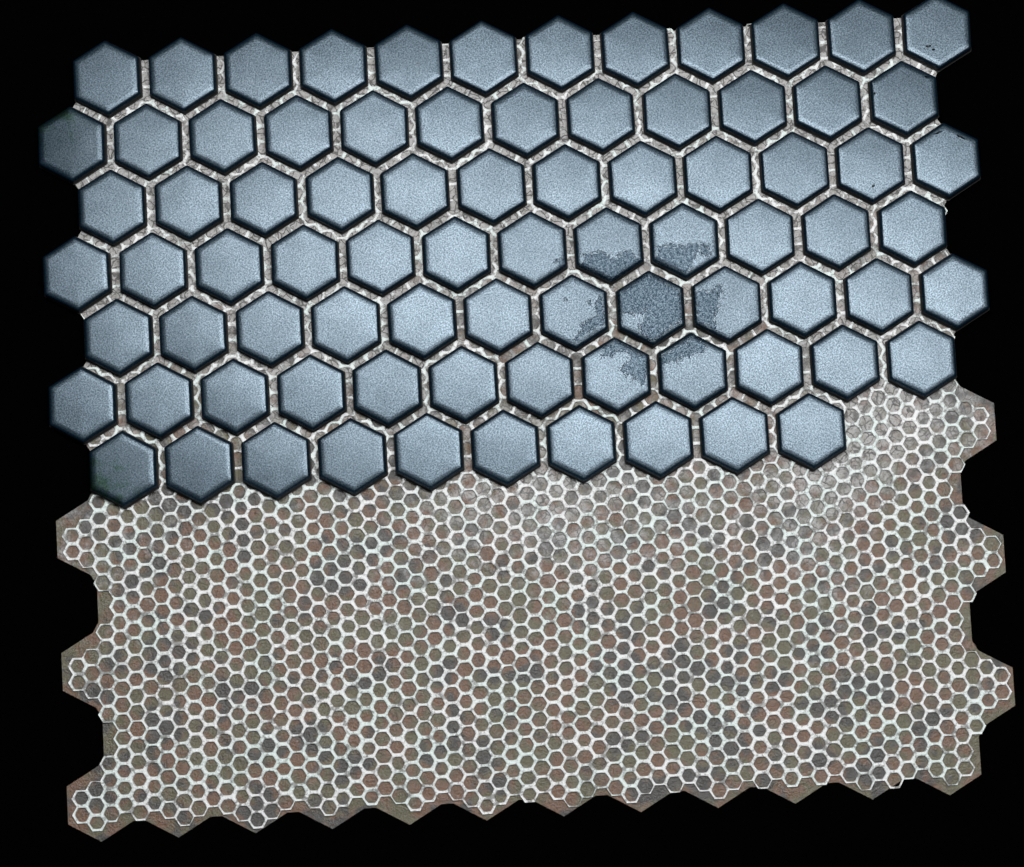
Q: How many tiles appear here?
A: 82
